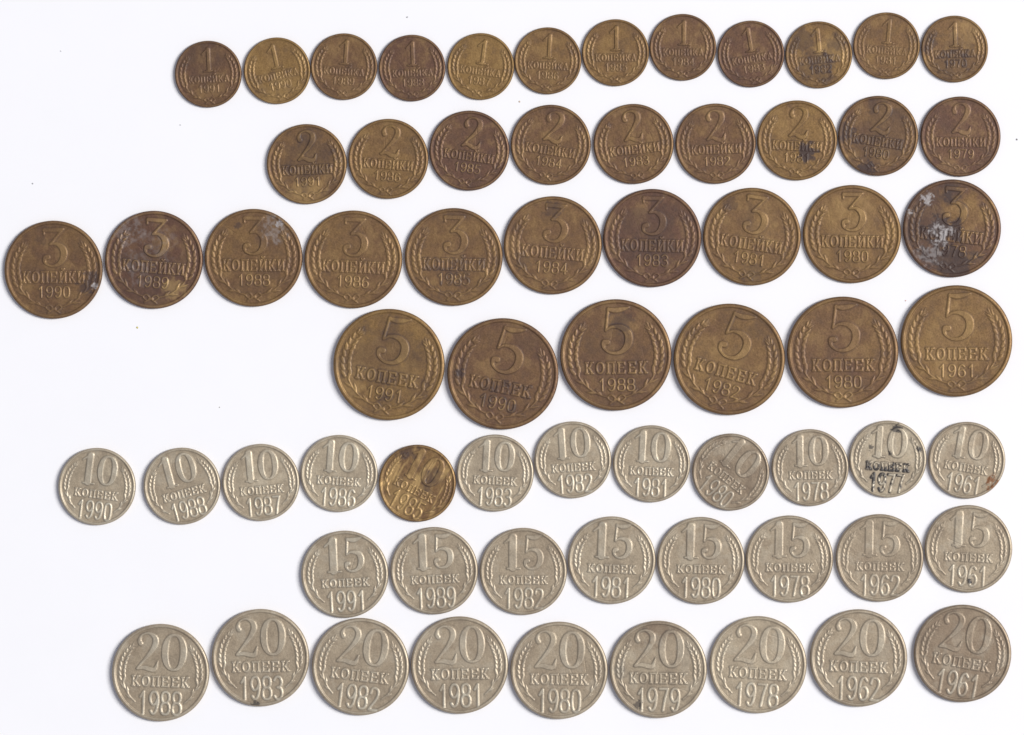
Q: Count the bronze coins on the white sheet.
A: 38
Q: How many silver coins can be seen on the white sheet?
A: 28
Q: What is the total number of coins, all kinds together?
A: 66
